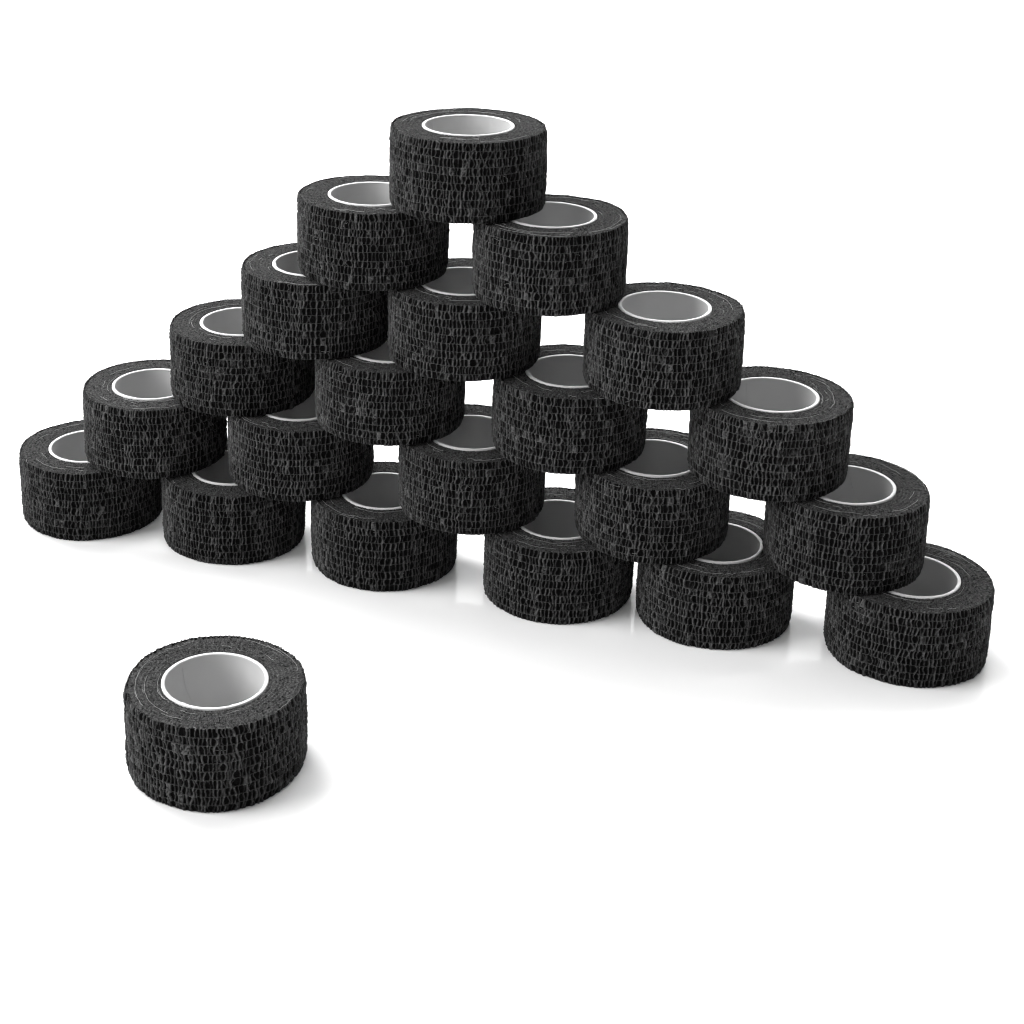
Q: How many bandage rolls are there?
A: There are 22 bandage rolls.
